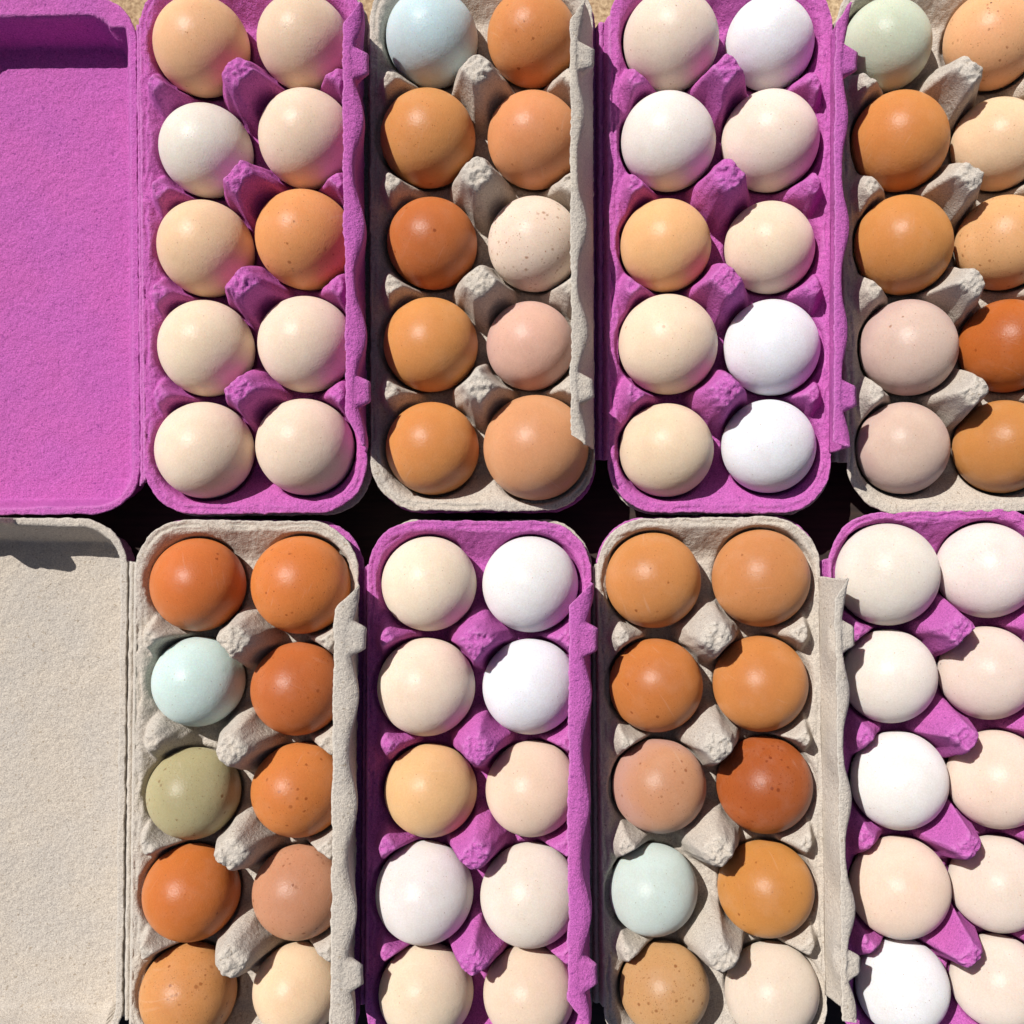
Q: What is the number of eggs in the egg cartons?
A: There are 80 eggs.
